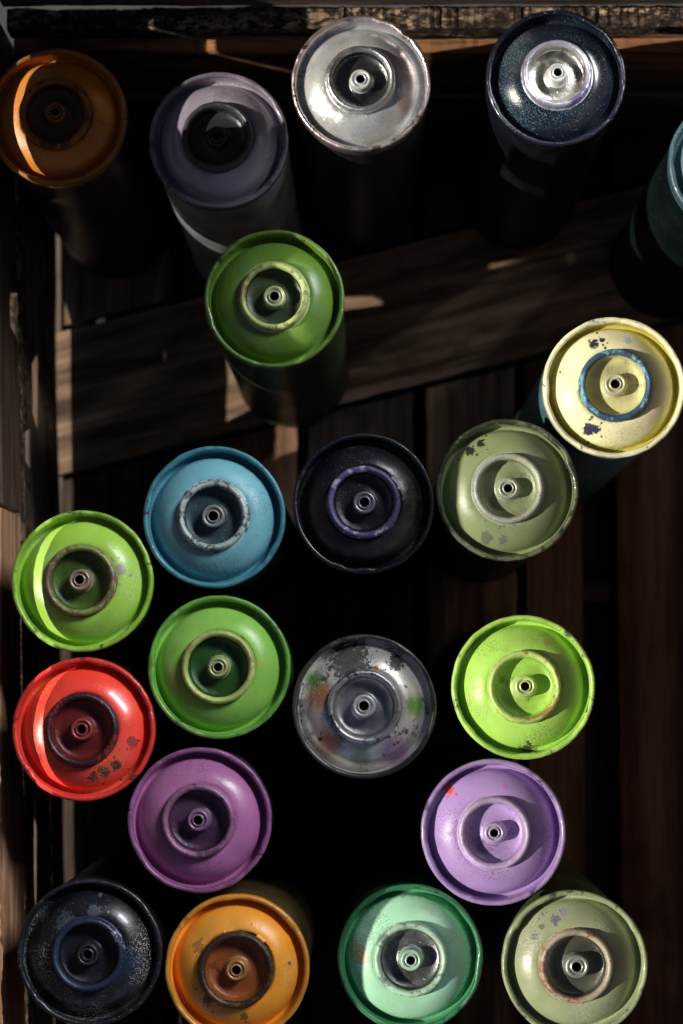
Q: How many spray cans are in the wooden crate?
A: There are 21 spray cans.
